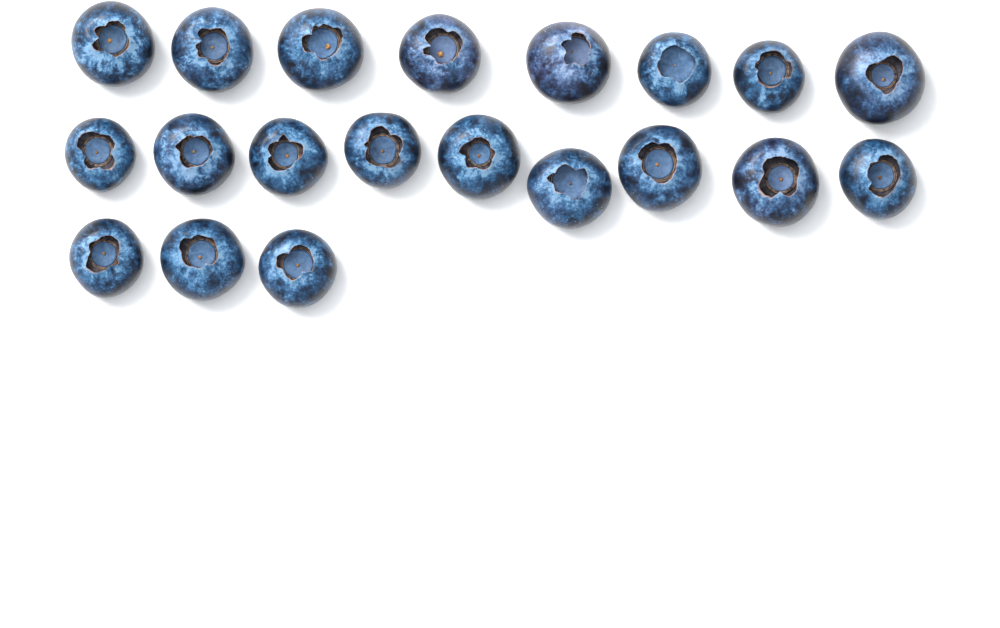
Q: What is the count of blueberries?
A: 20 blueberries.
